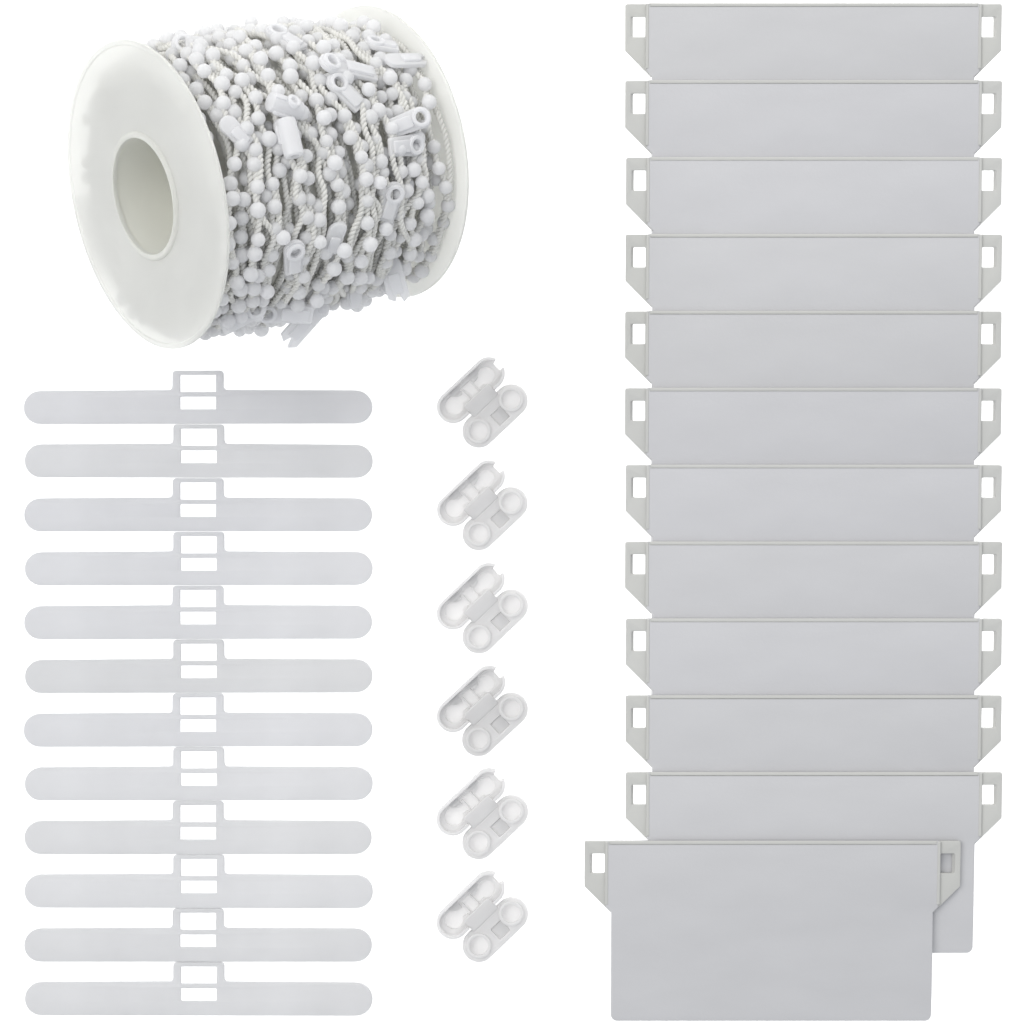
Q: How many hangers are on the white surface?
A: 12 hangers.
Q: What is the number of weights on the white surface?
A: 12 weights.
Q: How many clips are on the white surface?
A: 6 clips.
